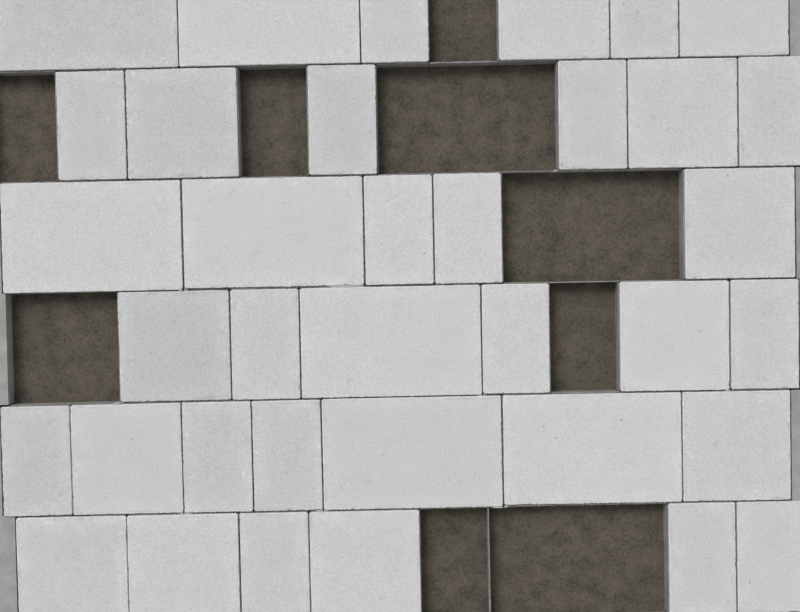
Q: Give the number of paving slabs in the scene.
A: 36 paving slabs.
